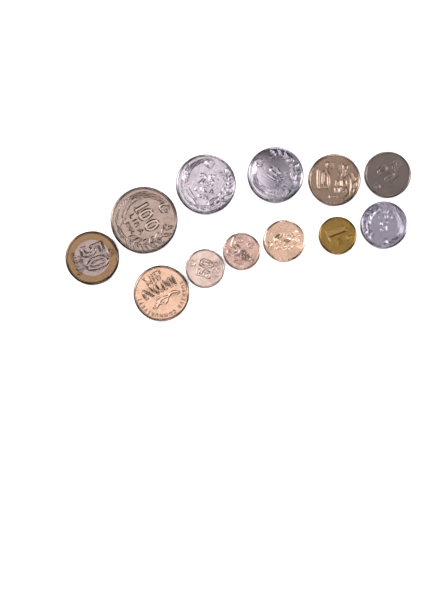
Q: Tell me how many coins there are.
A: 12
